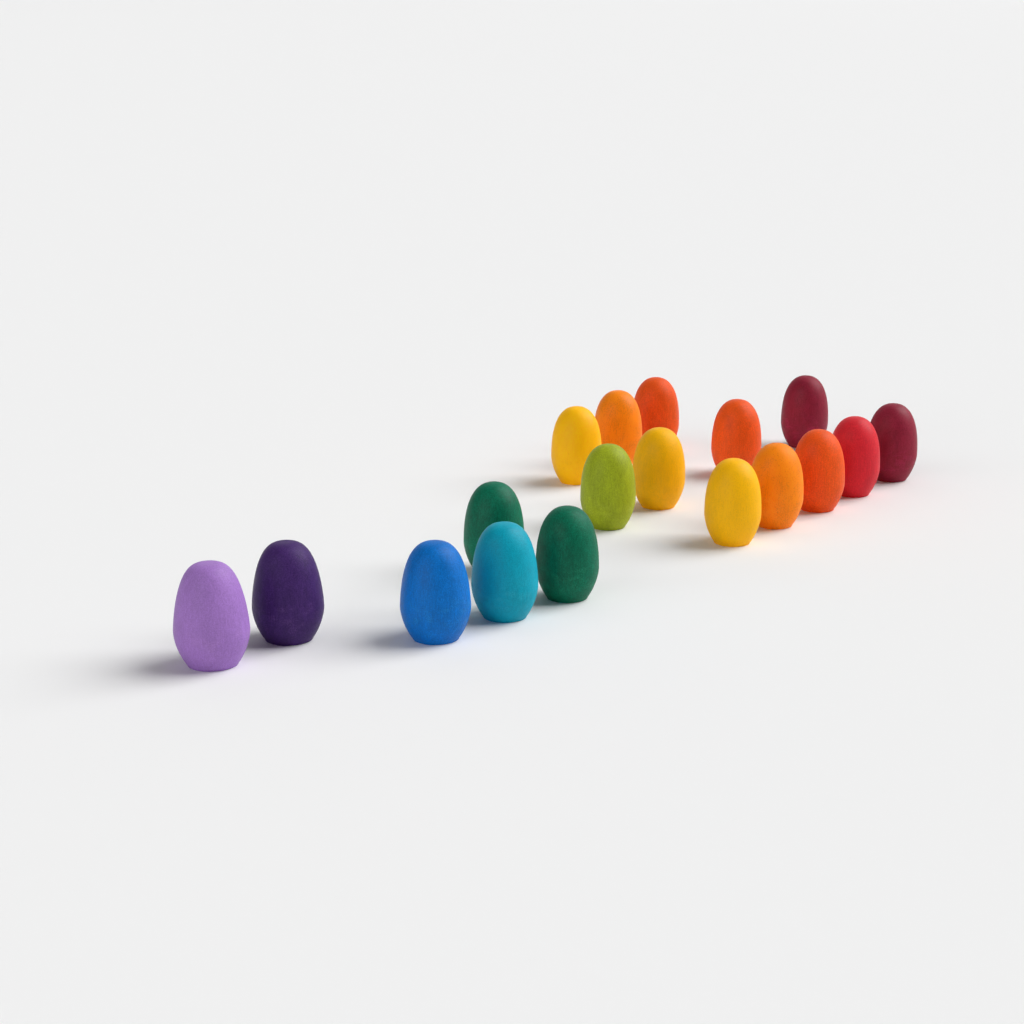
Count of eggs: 18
